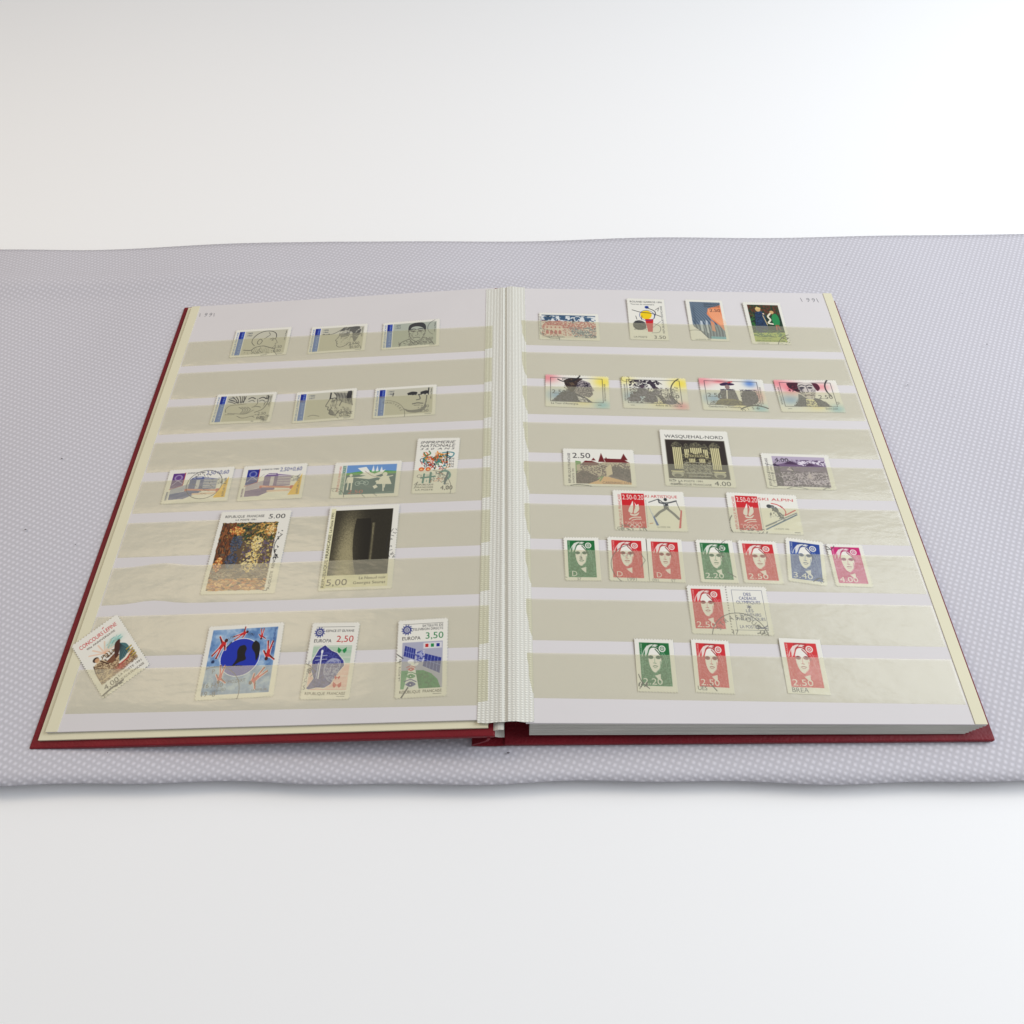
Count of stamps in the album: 40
